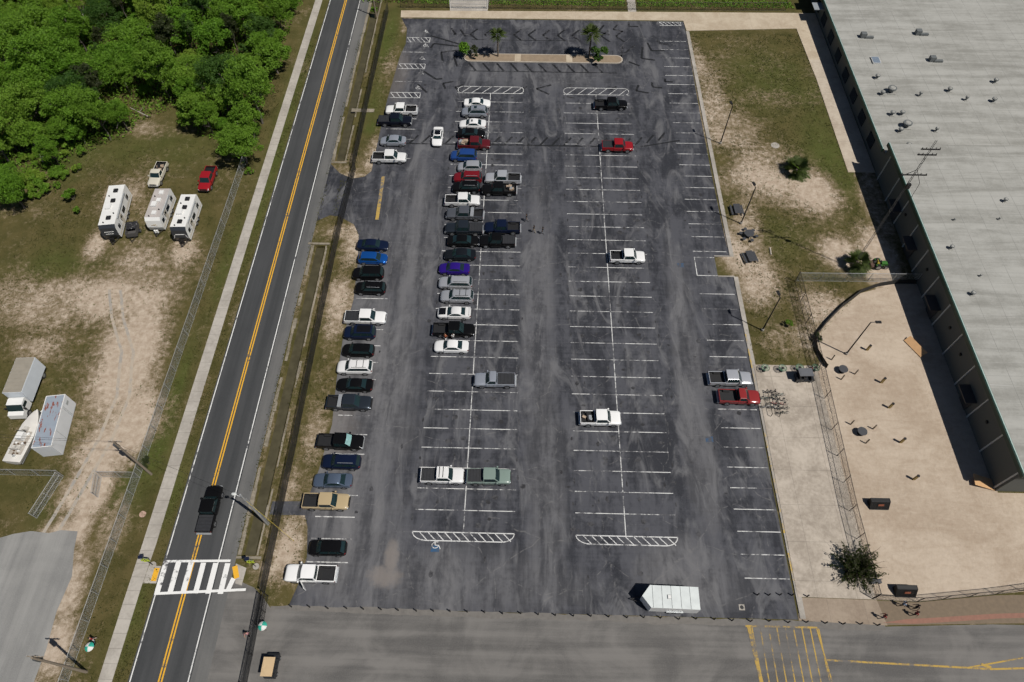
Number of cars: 28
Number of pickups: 29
